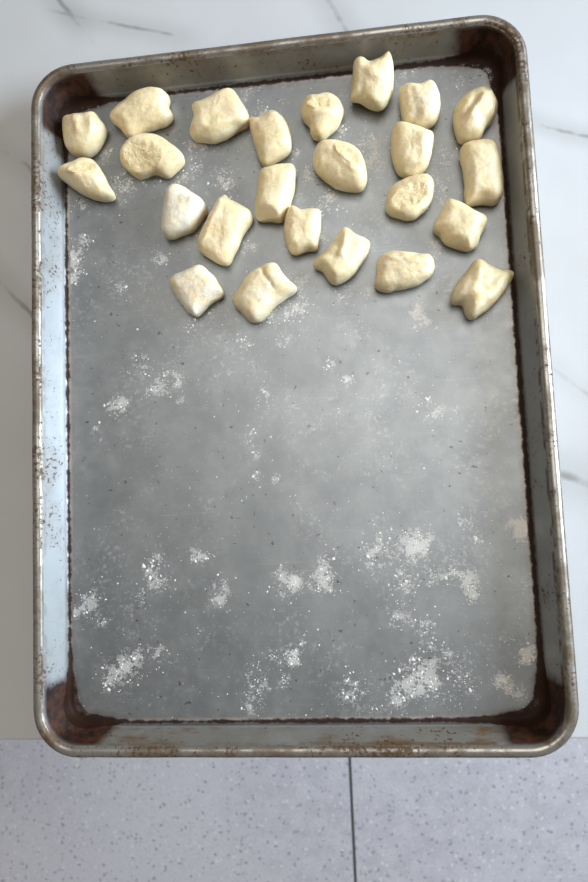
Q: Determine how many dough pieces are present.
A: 24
